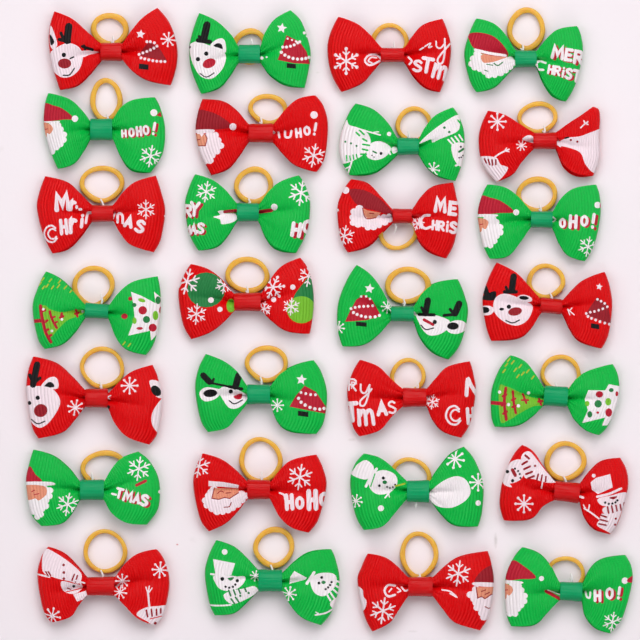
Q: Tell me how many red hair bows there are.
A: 14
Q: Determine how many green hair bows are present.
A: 14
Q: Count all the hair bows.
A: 28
